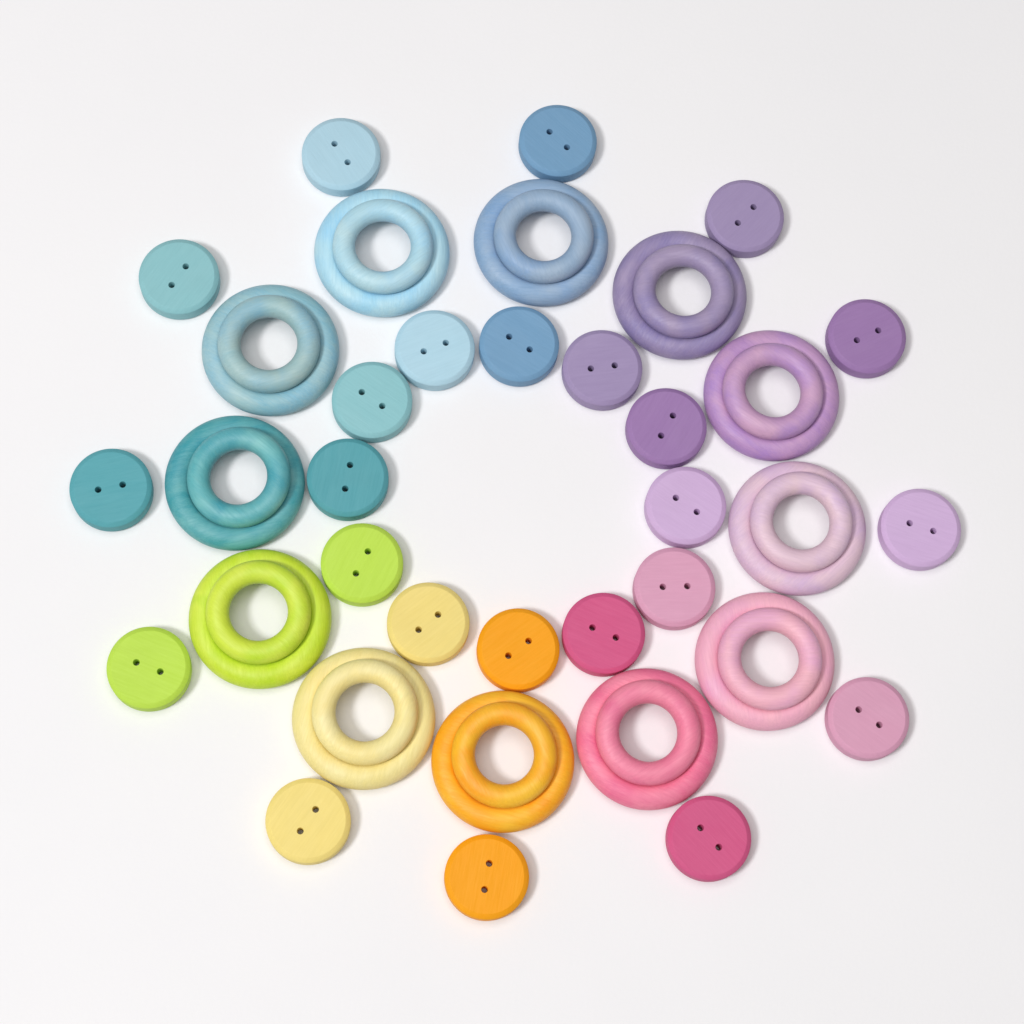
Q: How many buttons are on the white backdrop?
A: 24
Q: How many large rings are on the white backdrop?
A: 12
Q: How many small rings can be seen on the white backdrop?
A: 12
